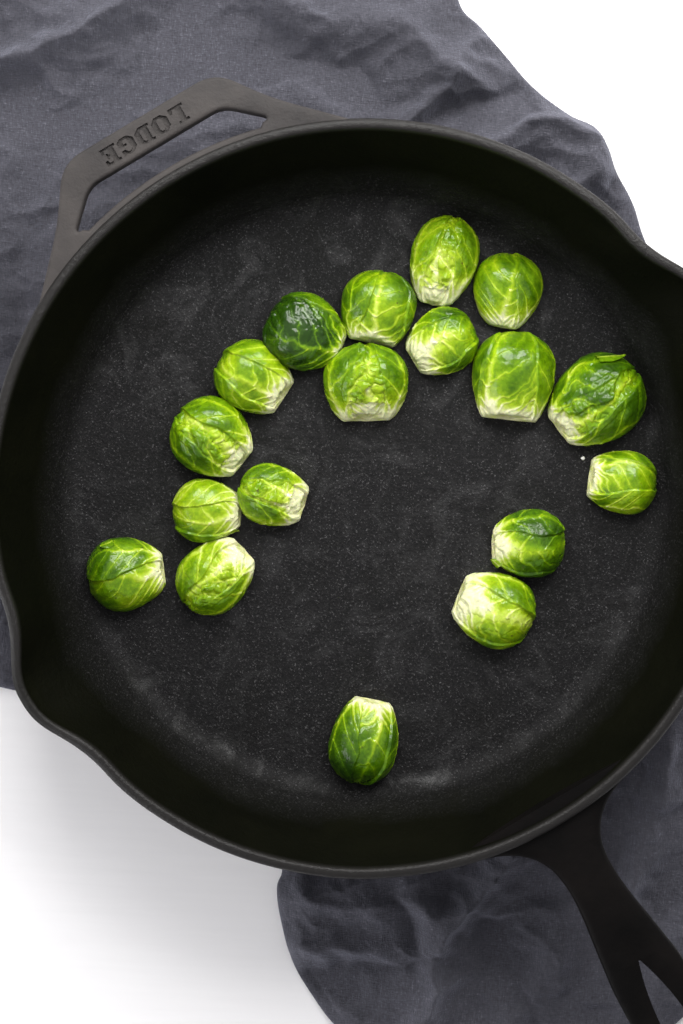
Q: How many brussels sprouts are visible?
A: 18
